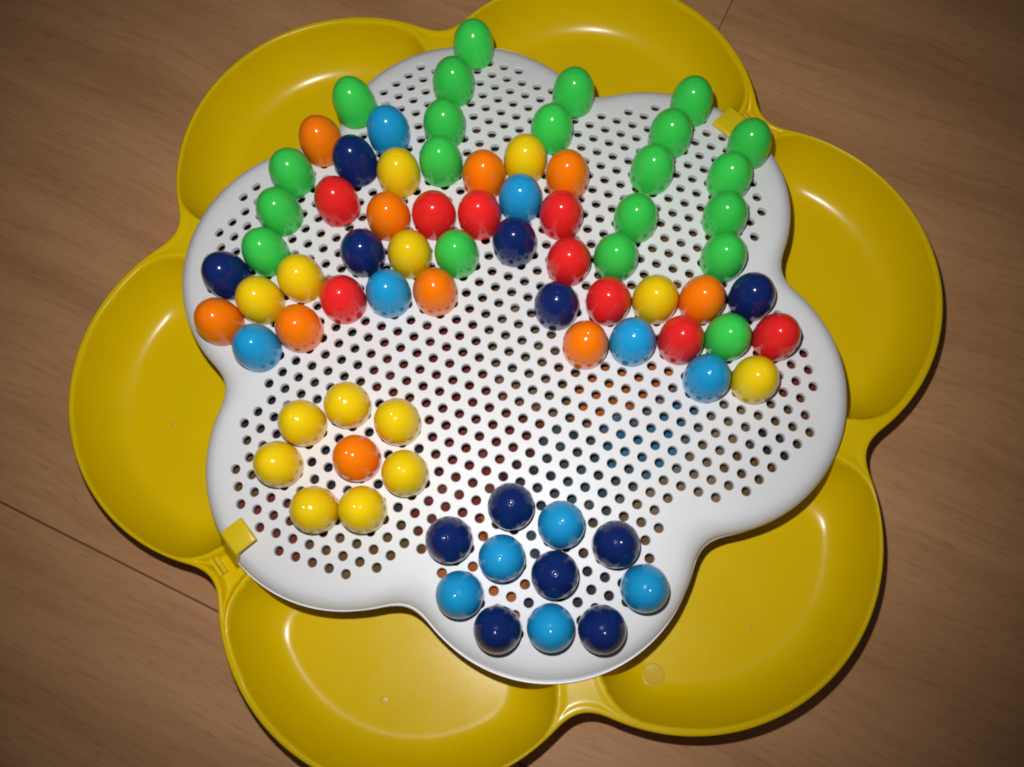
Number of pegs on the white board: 77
